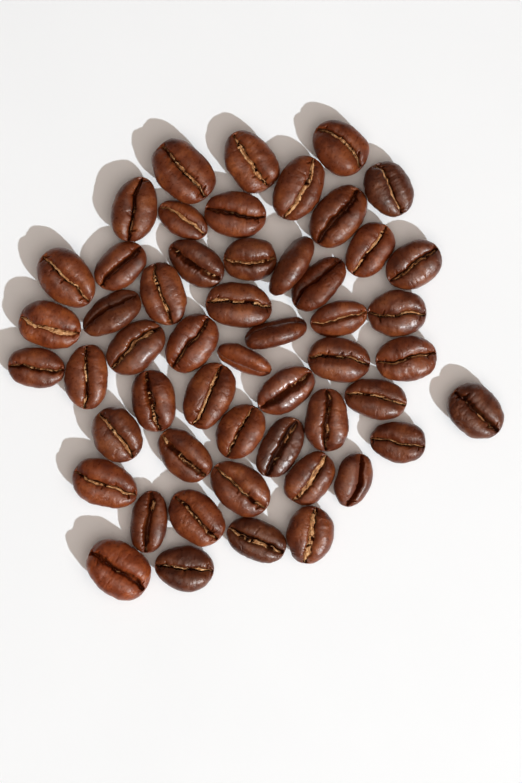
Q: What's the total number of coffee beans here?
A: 52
